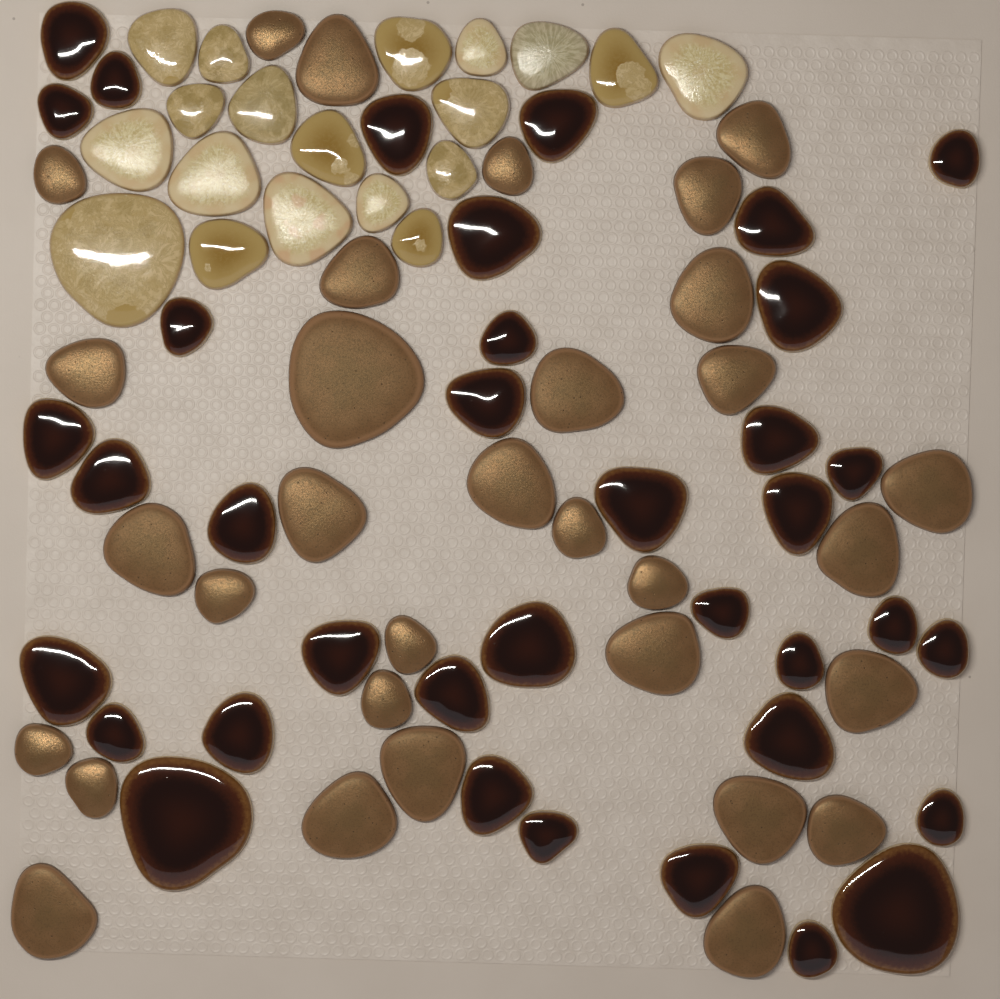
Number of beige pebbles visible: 19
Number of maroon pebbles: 37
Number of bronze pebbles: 32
